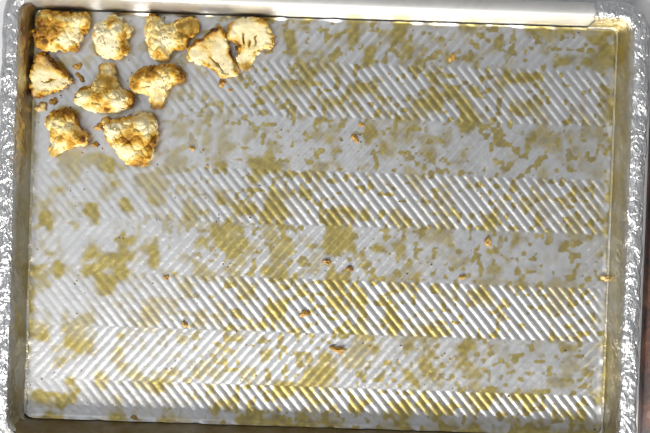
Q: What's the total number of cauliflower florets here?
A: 10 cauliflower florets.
